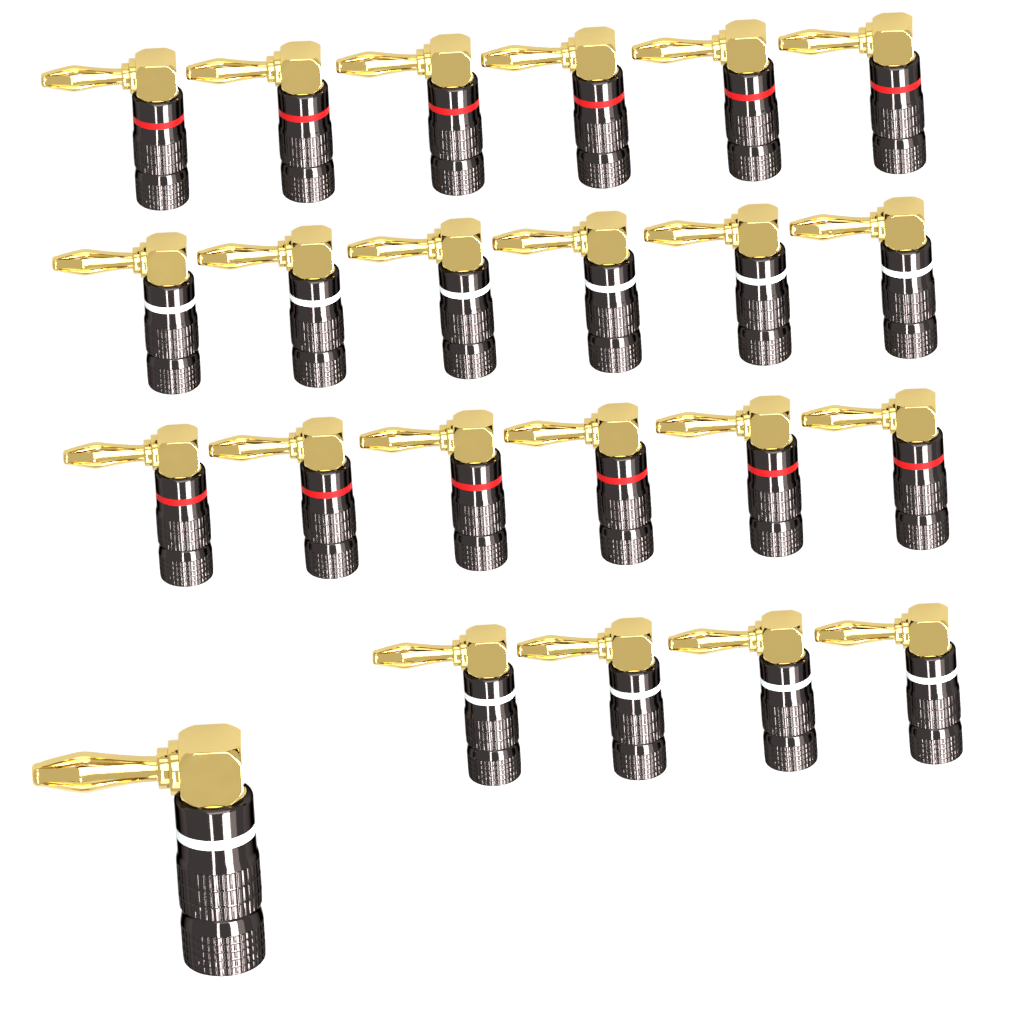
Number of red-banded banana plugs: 12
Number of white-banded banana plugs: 11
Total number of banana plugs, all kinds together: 23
